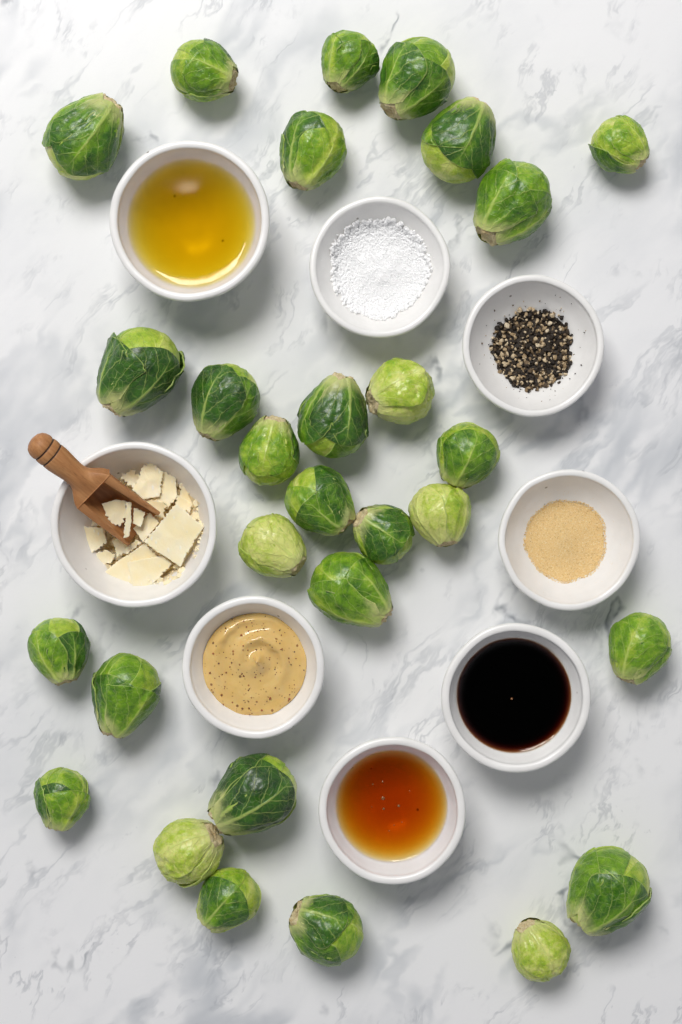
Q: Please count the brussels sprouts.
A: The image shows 29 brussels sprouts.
